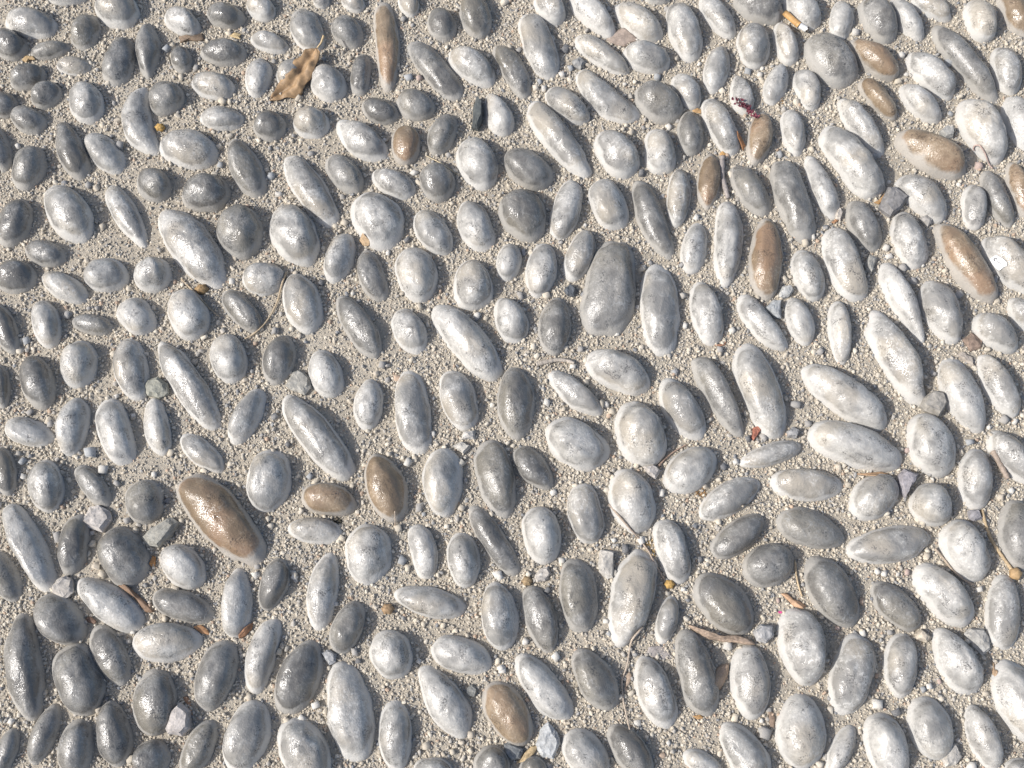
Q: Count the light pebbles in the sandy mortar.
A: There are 193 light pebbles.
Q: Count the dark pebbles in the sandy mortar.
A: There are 99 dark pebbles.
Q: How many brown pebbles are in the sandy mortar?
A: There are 15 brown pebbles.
